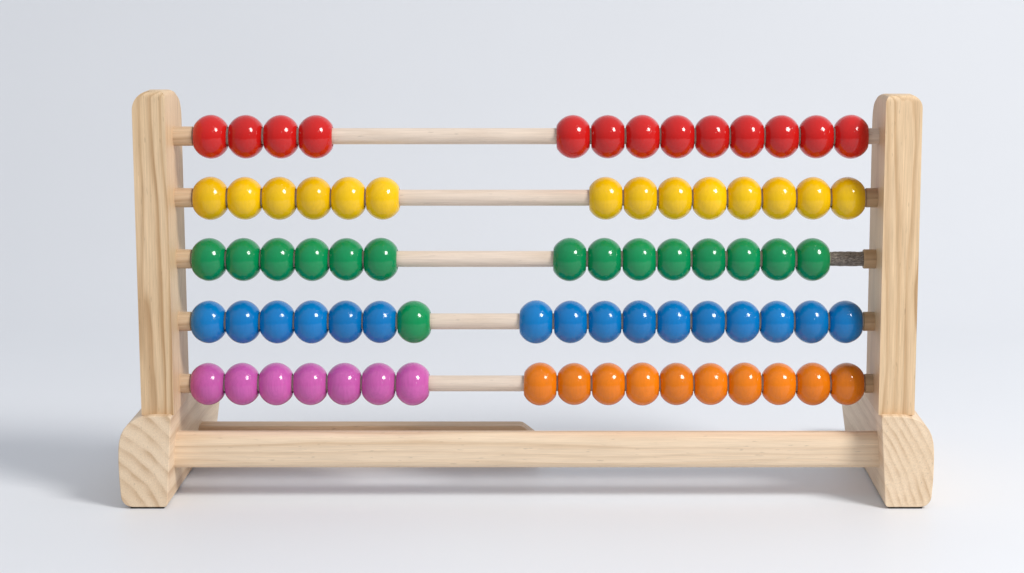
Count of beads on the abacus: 75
